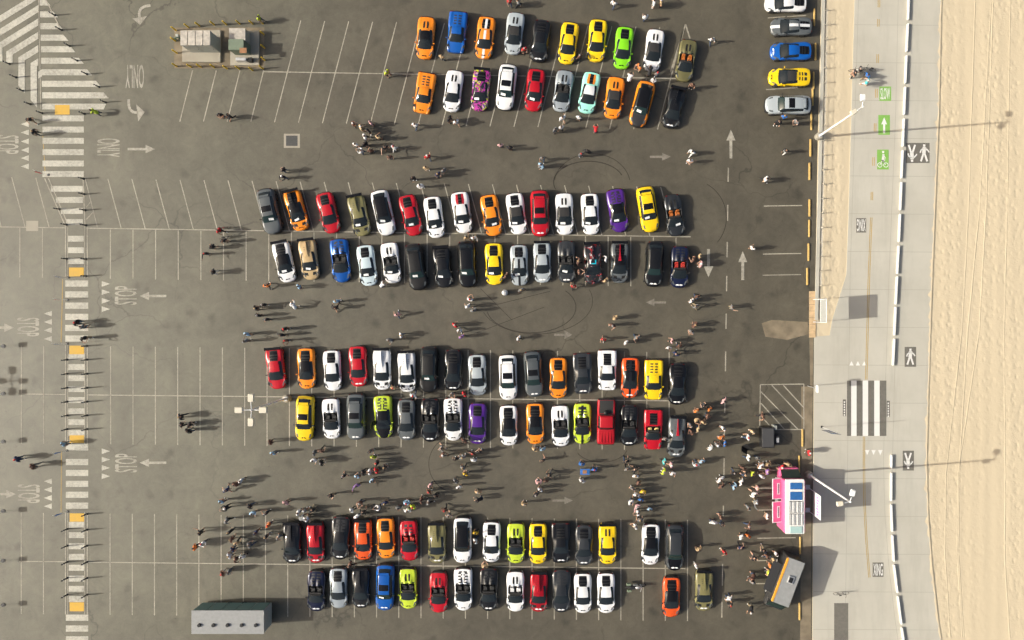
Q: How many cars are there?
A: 121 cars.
